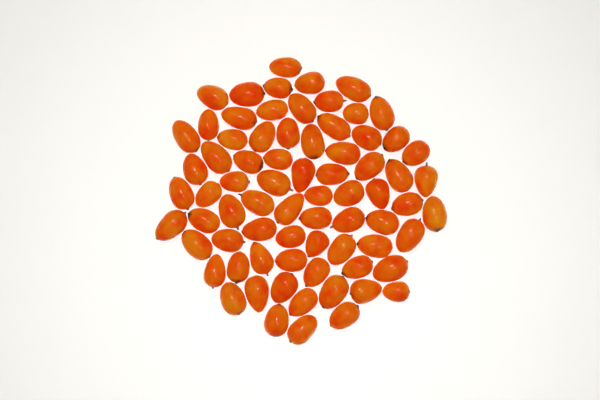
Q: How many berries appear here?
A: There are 74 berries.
